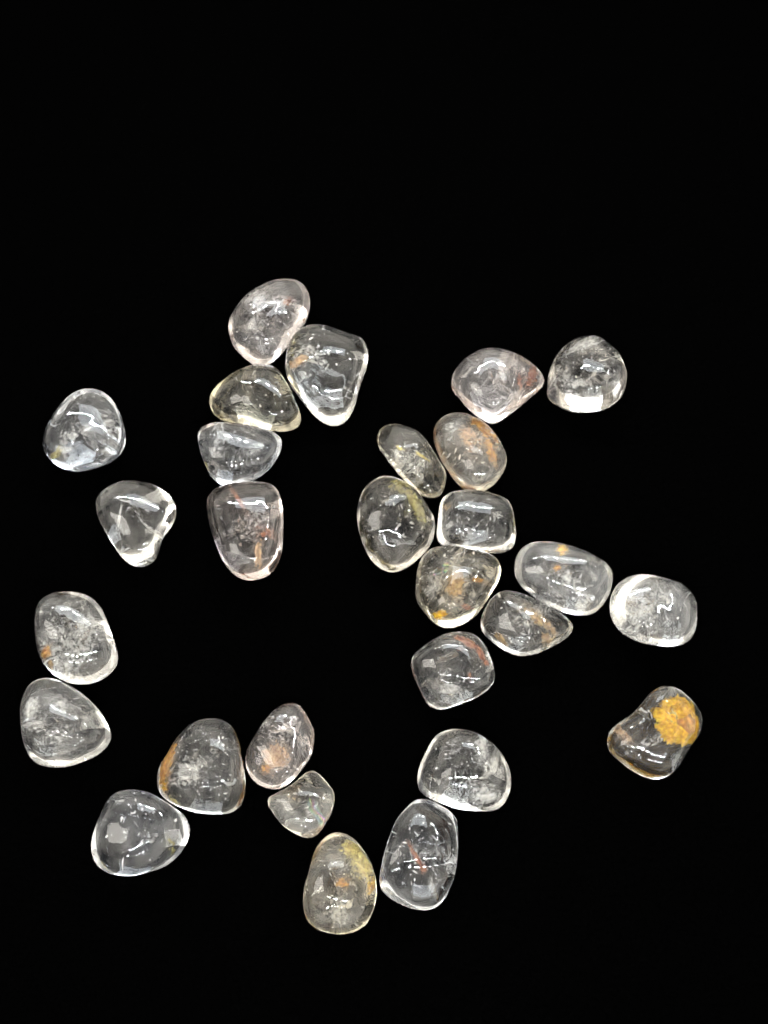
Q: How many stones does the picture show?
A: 28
